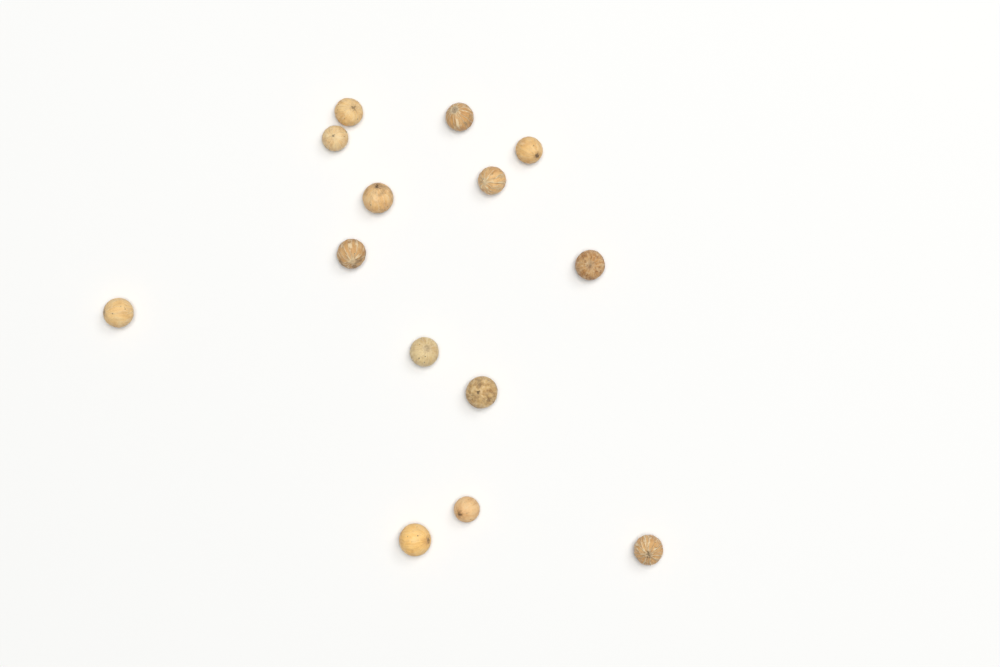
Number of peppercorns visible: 14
